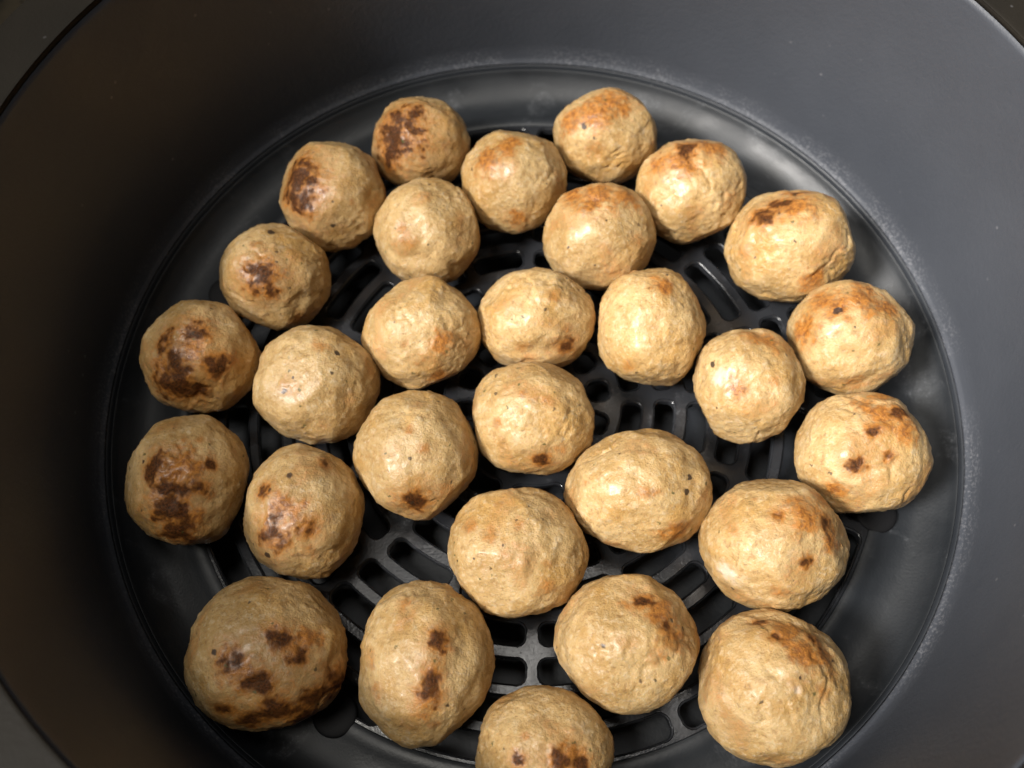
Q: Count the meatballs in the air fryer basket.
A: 29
